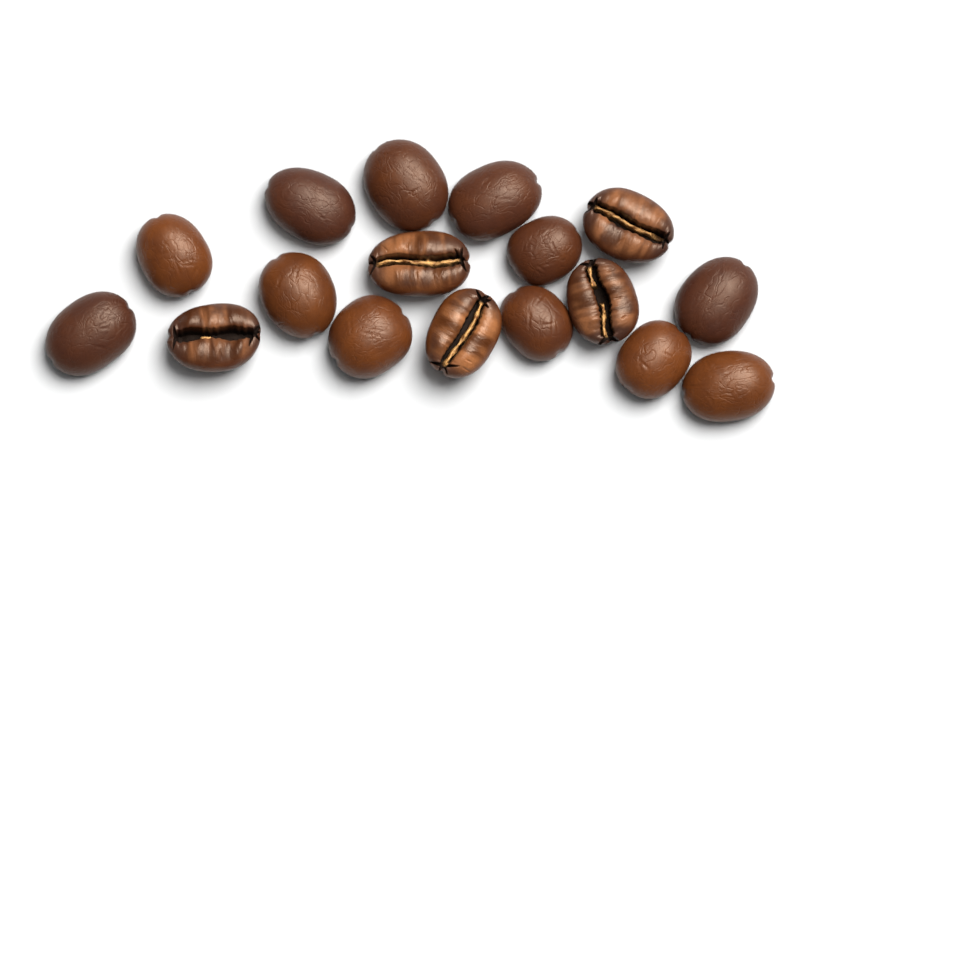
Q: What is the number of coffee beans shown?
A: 17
